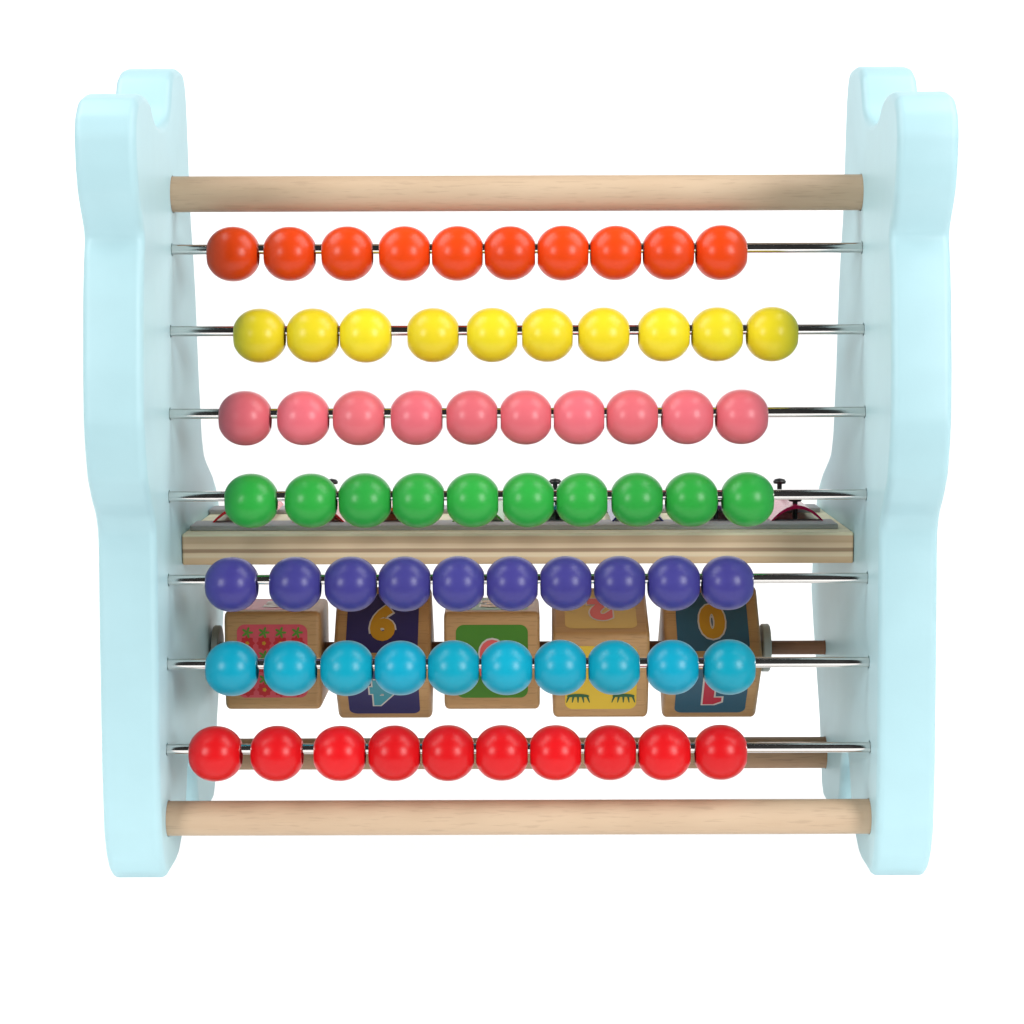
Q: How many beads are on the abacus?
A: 70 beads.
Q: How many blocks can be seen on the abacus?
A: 5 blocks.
